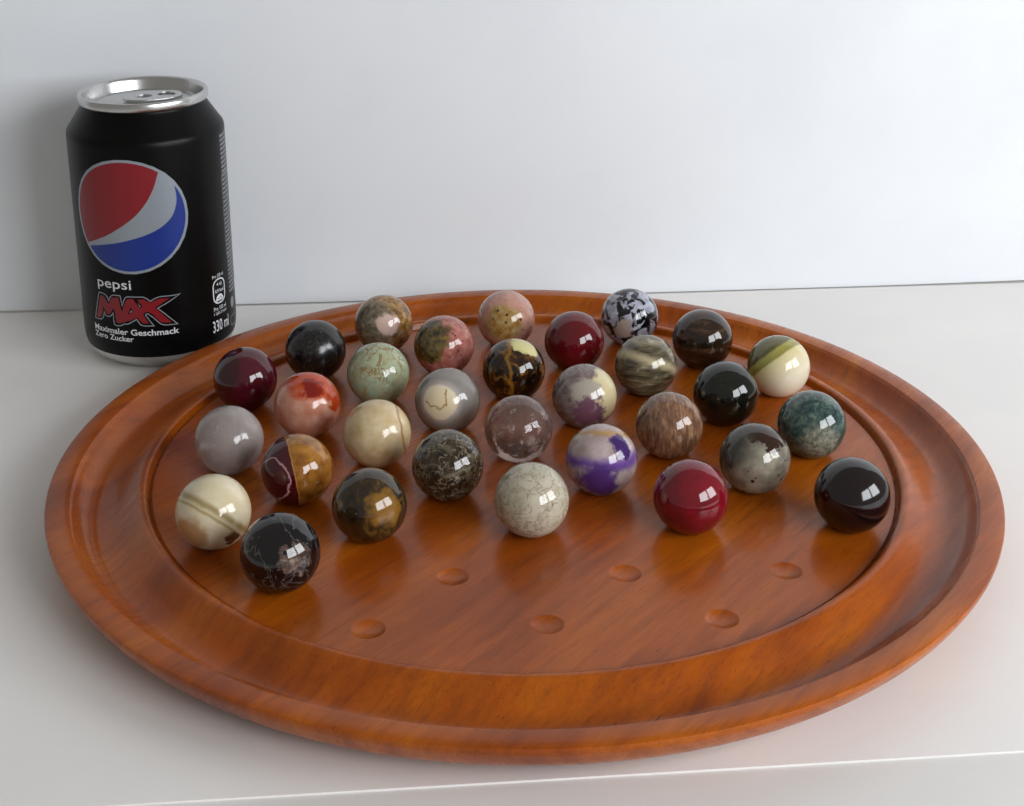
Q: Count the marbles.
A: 31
